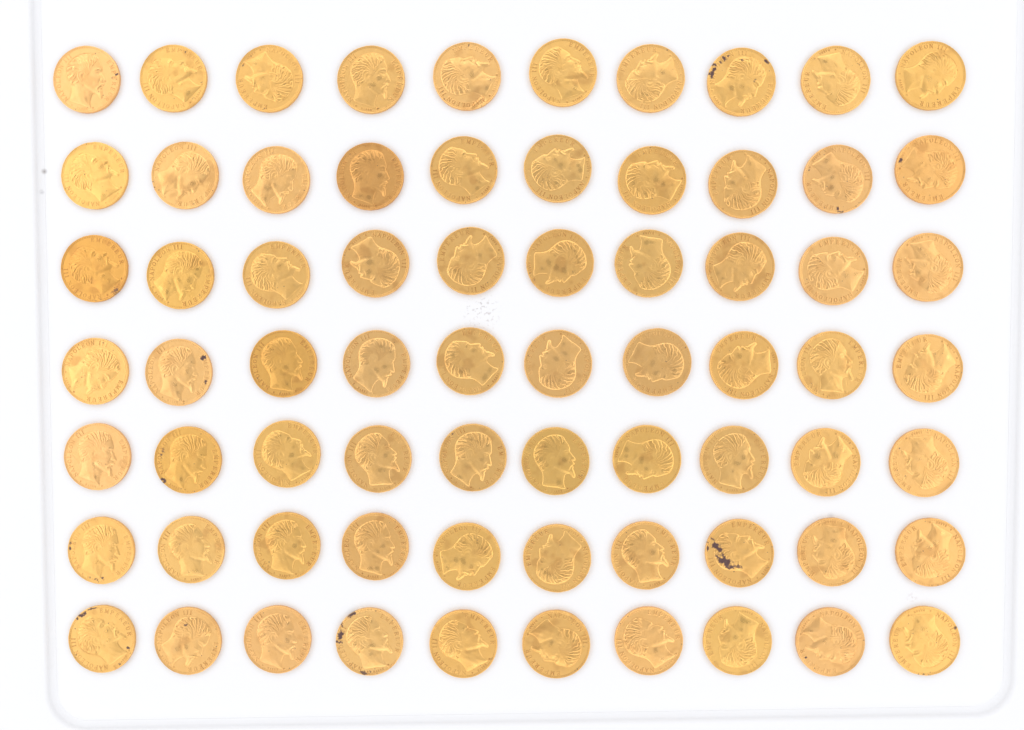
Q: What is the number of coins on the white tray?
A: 70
